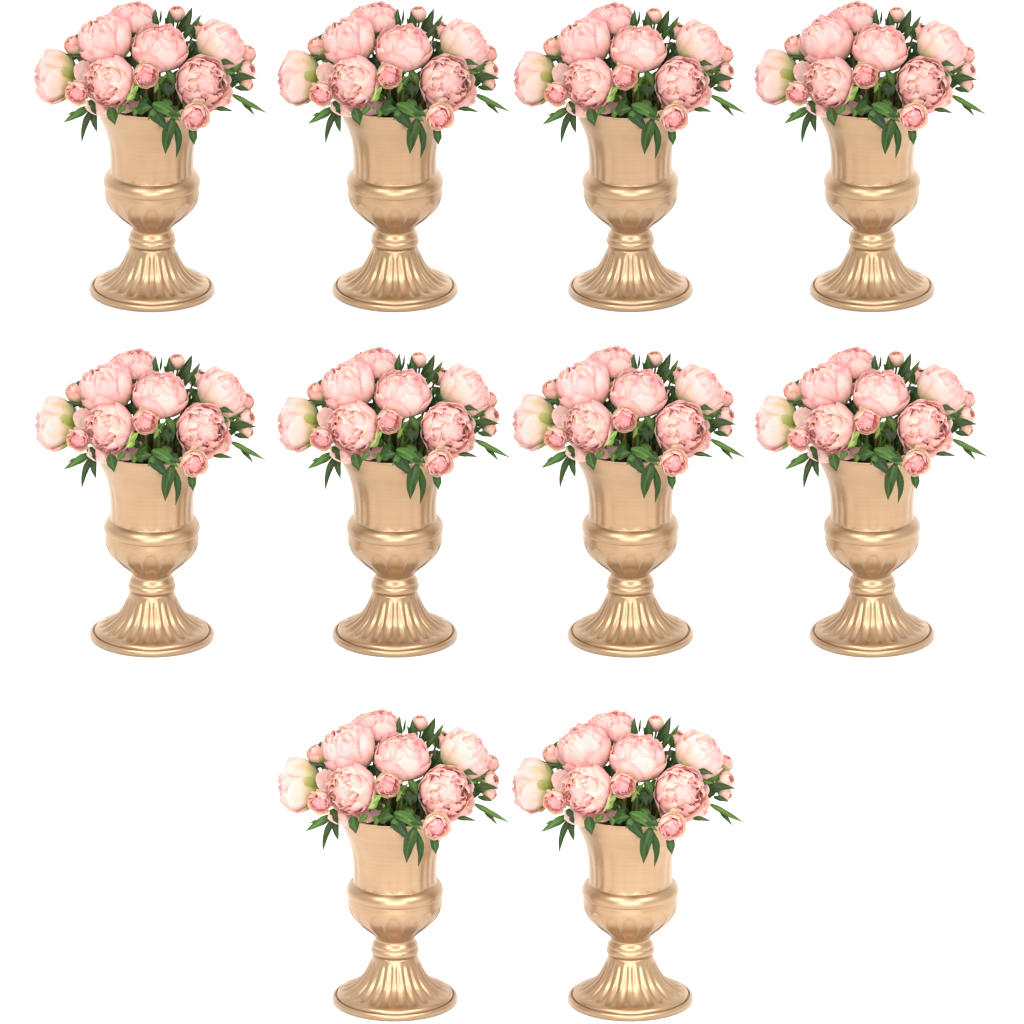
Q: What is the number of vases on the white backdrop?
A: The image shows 10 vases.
